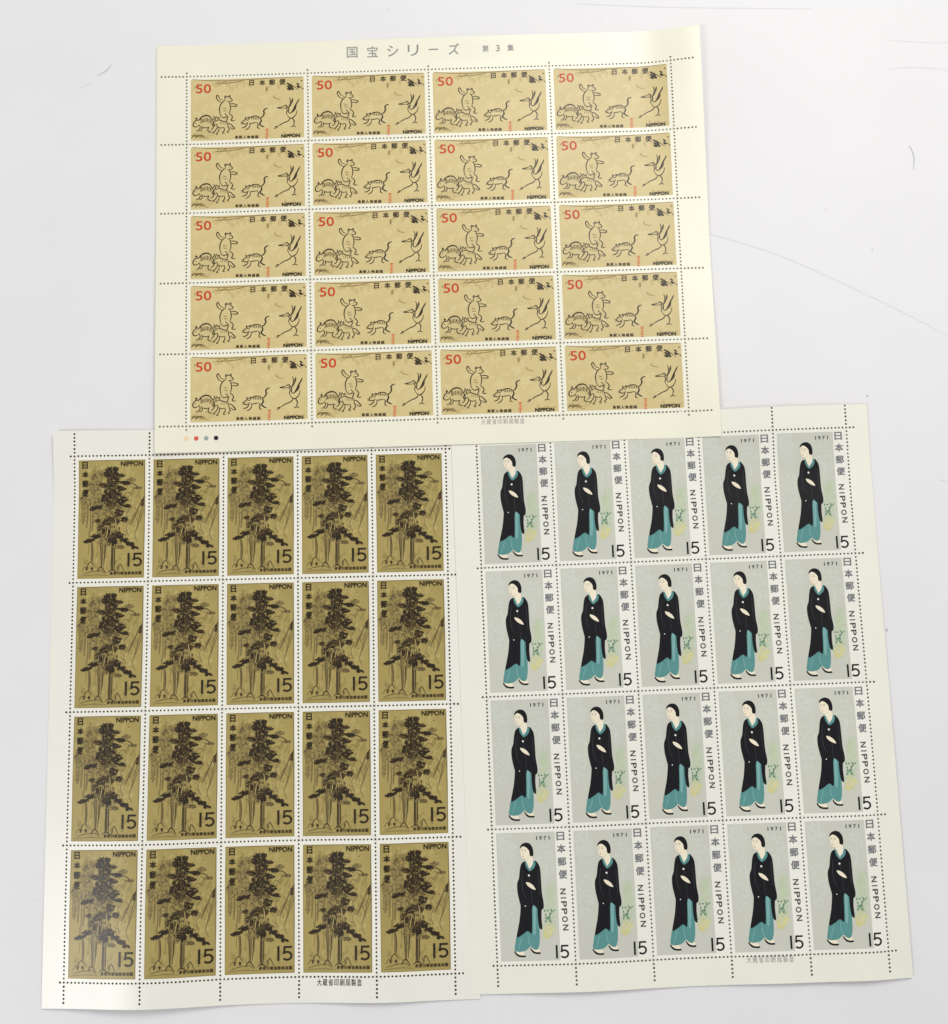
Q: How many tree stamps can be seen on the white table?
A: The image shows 20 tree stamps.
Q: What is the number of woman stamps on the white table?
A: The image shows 20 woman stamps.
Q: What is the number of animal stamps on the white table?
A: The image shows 20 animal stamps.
